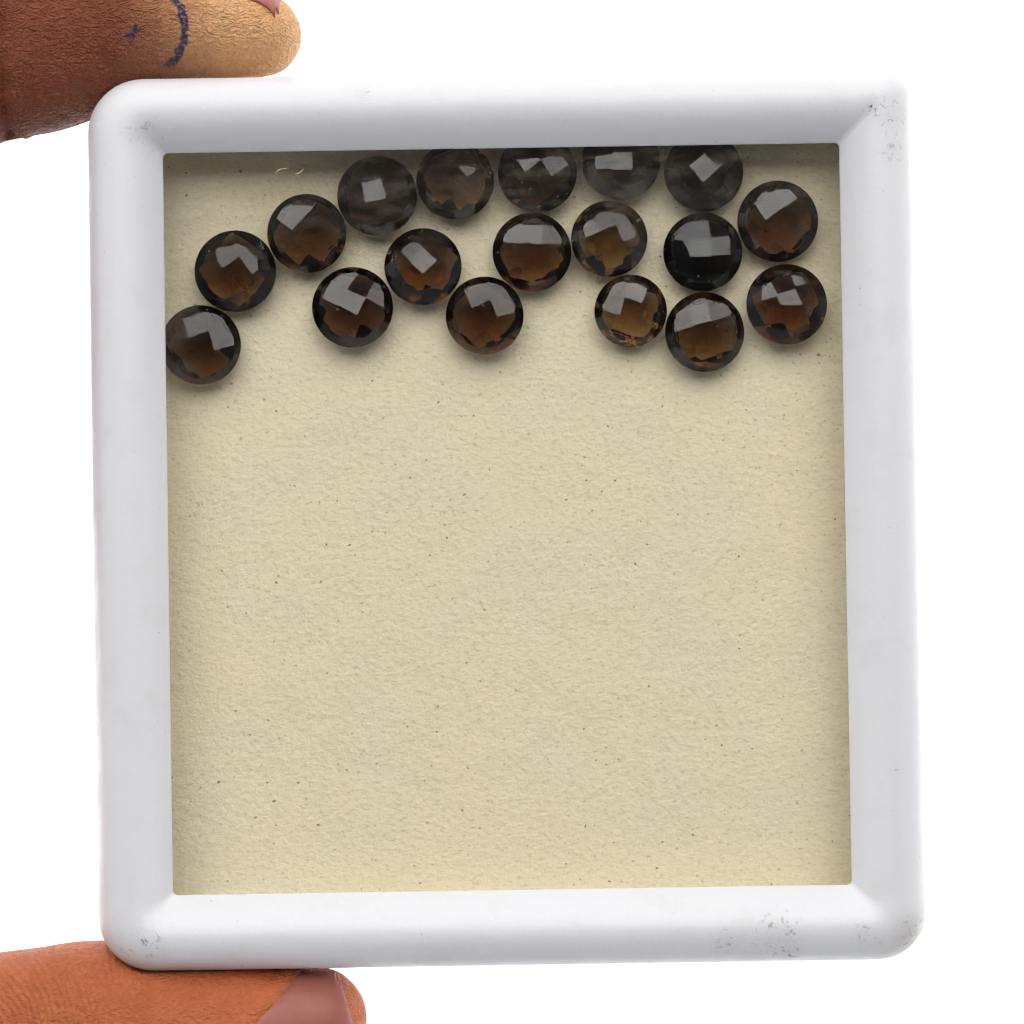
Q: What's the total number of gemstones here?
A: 18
